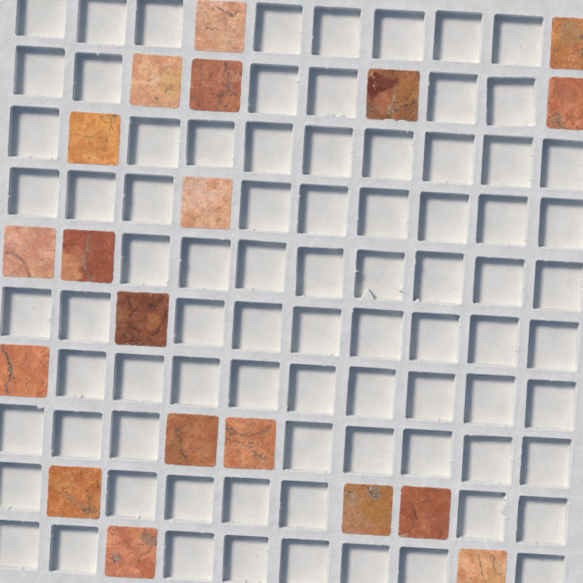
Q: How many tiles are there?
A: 19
